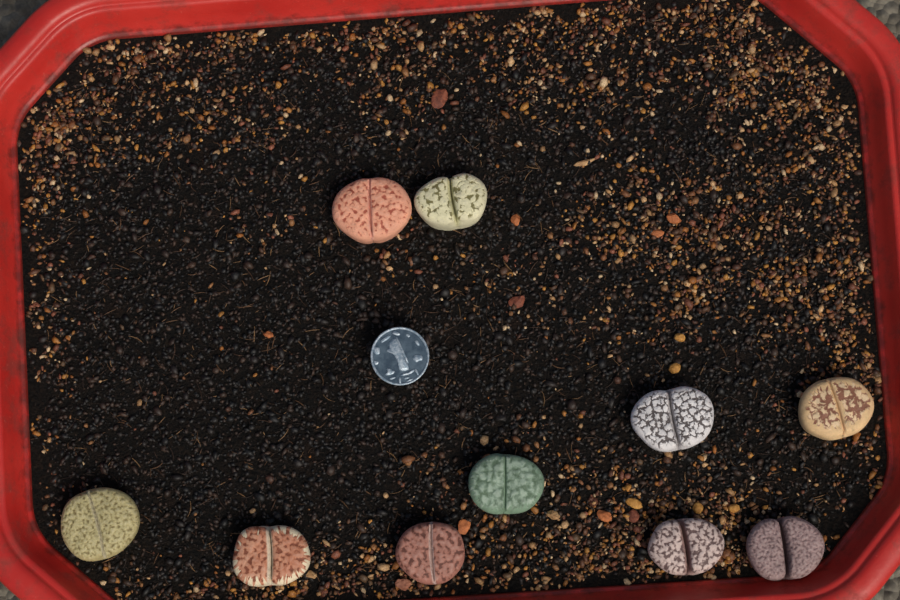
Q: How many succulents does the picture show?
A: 10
